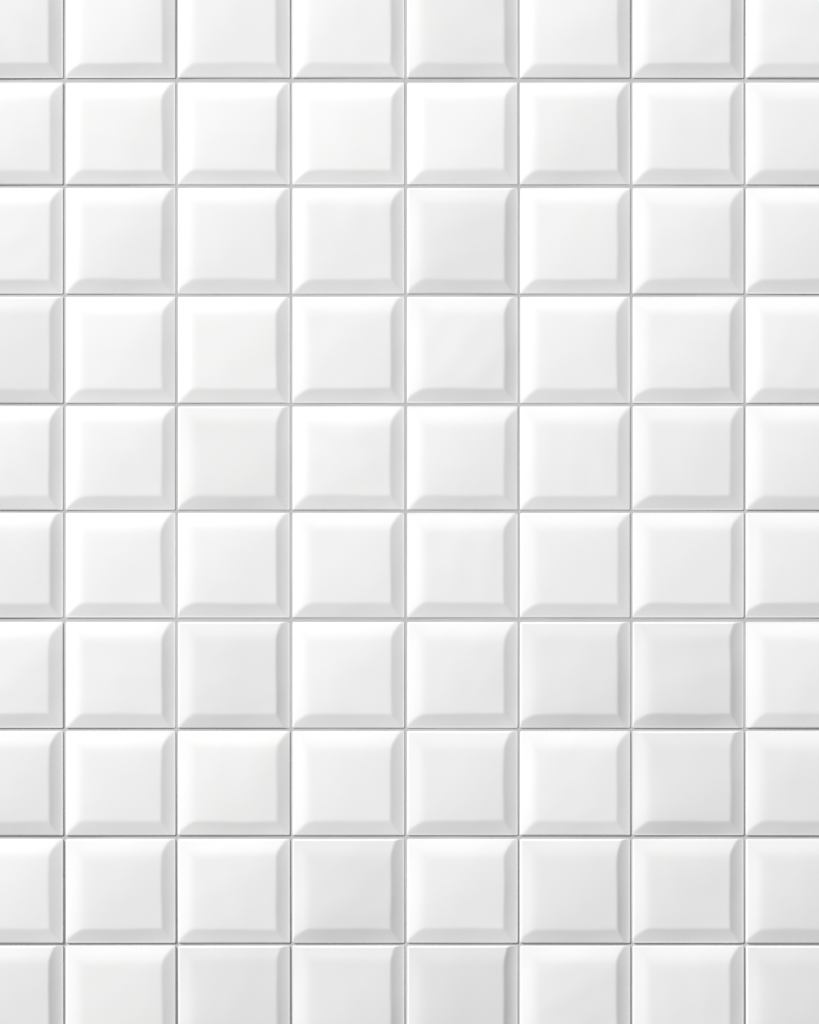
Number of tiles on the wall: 80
